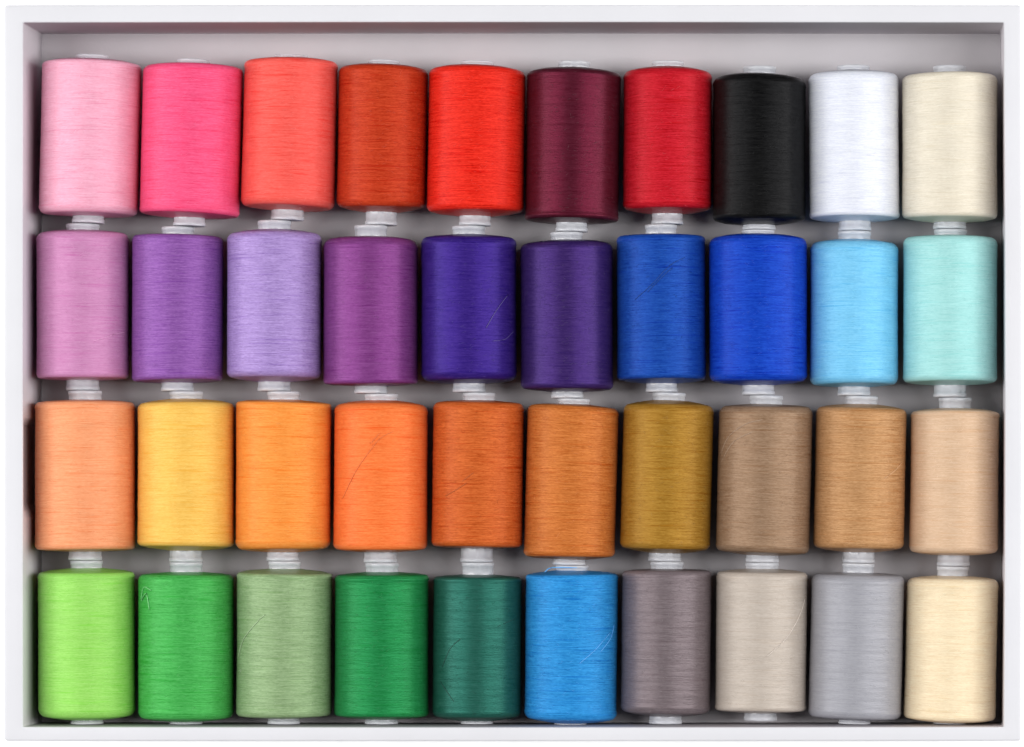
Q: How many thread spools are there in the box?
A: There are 40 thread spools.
